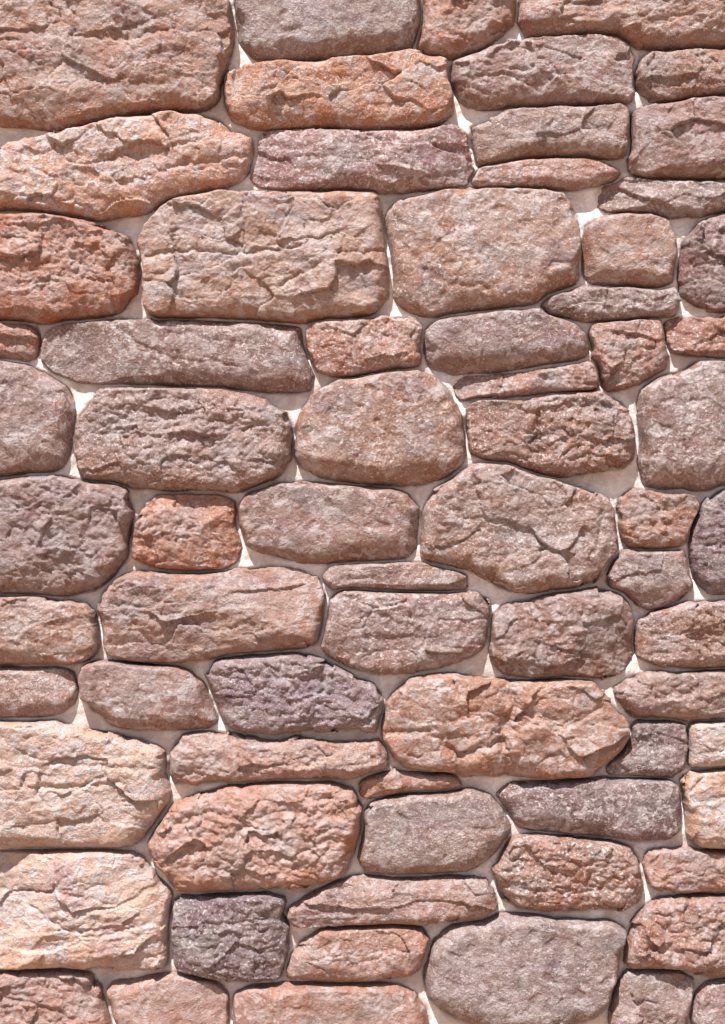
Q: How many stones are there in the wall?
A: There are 71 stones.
